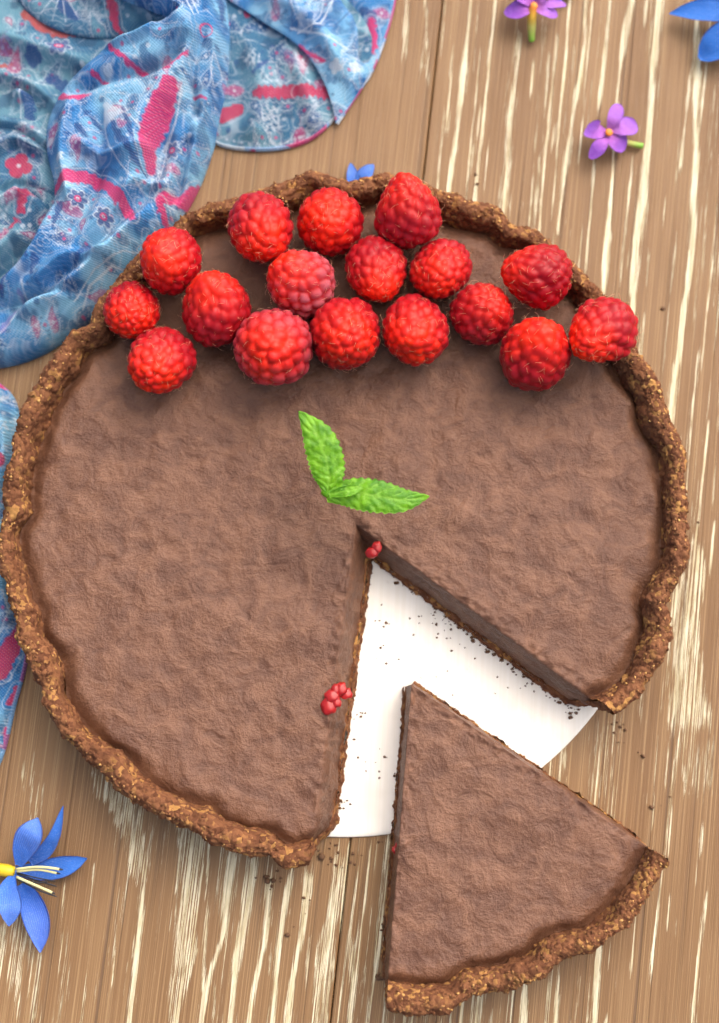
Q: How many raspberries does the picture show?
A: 17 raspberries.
